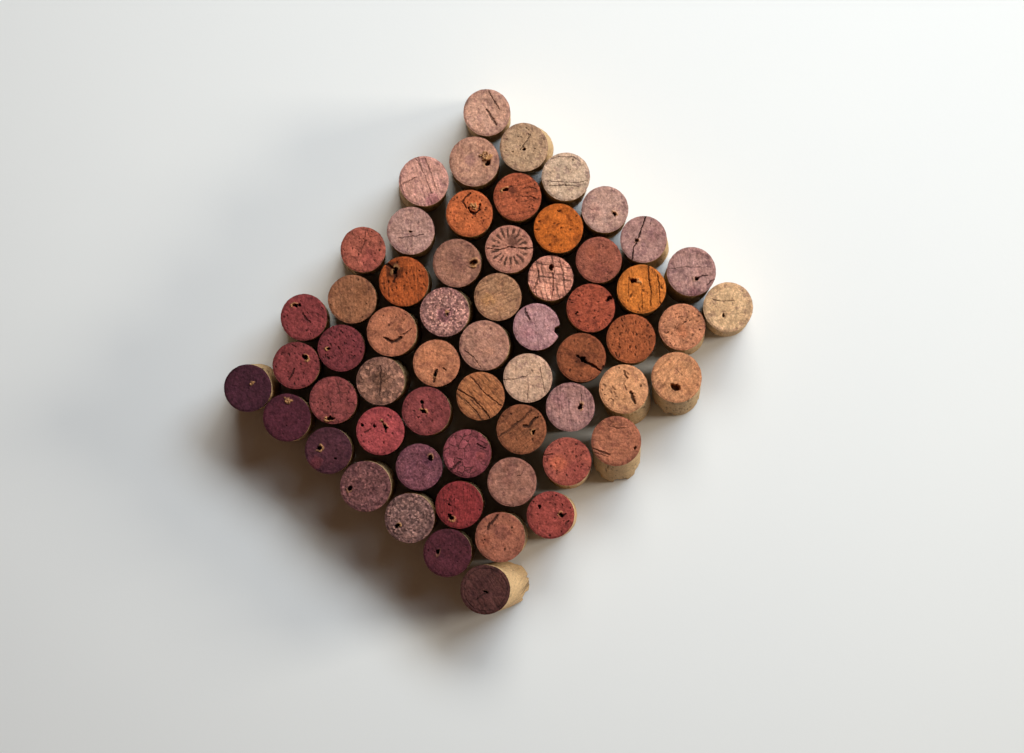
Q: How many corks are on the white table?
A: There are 59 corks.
